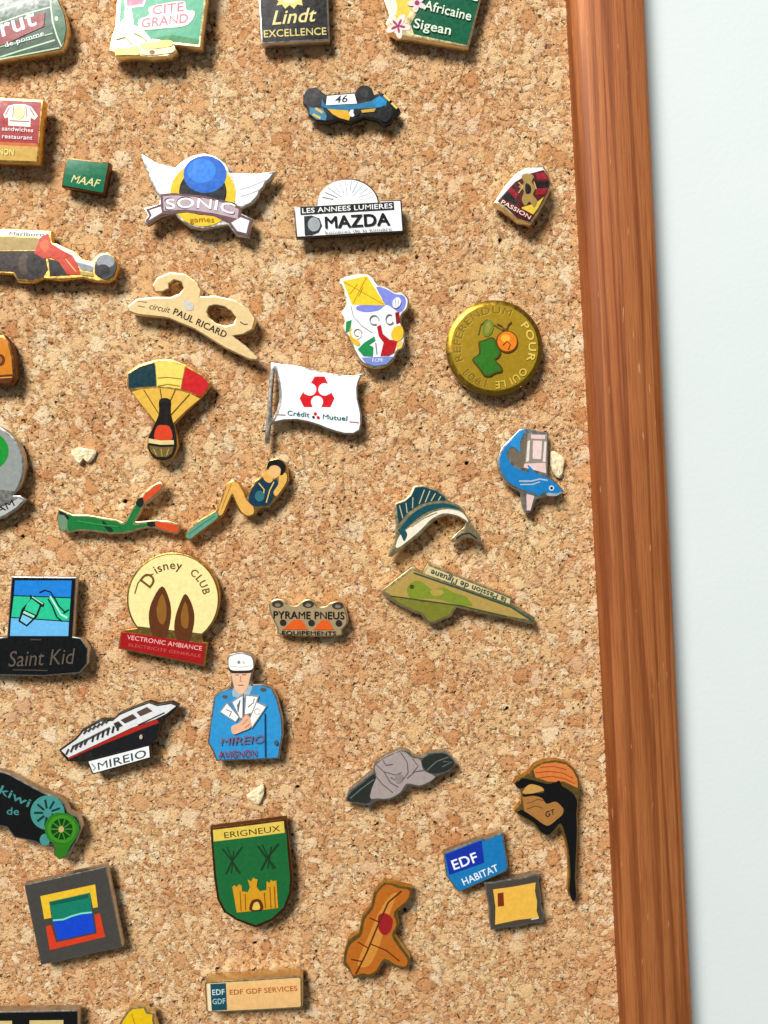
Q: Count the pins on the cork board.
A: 39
